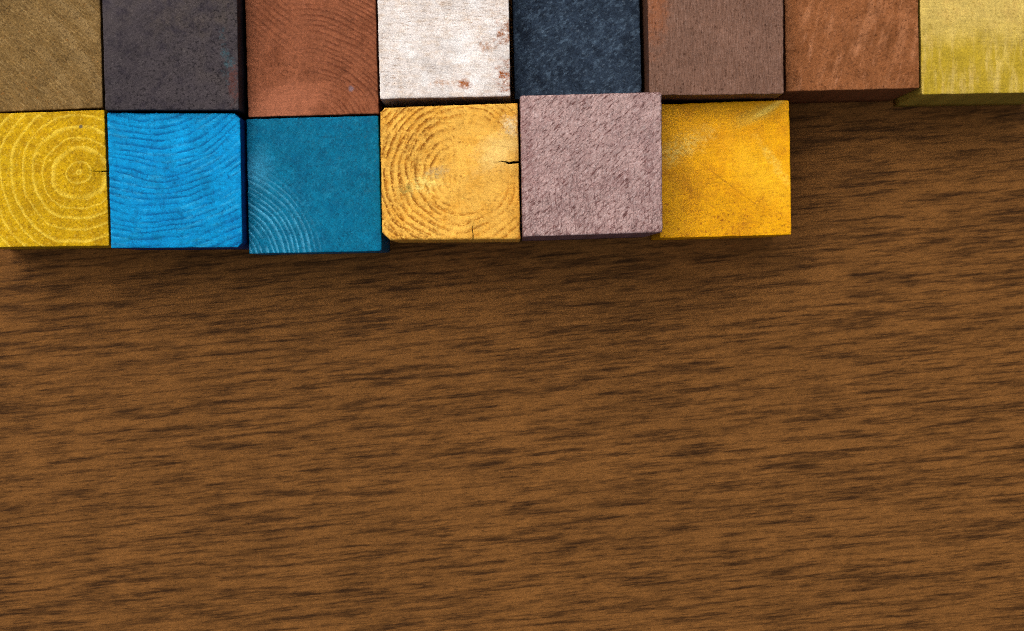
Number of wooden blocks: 14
